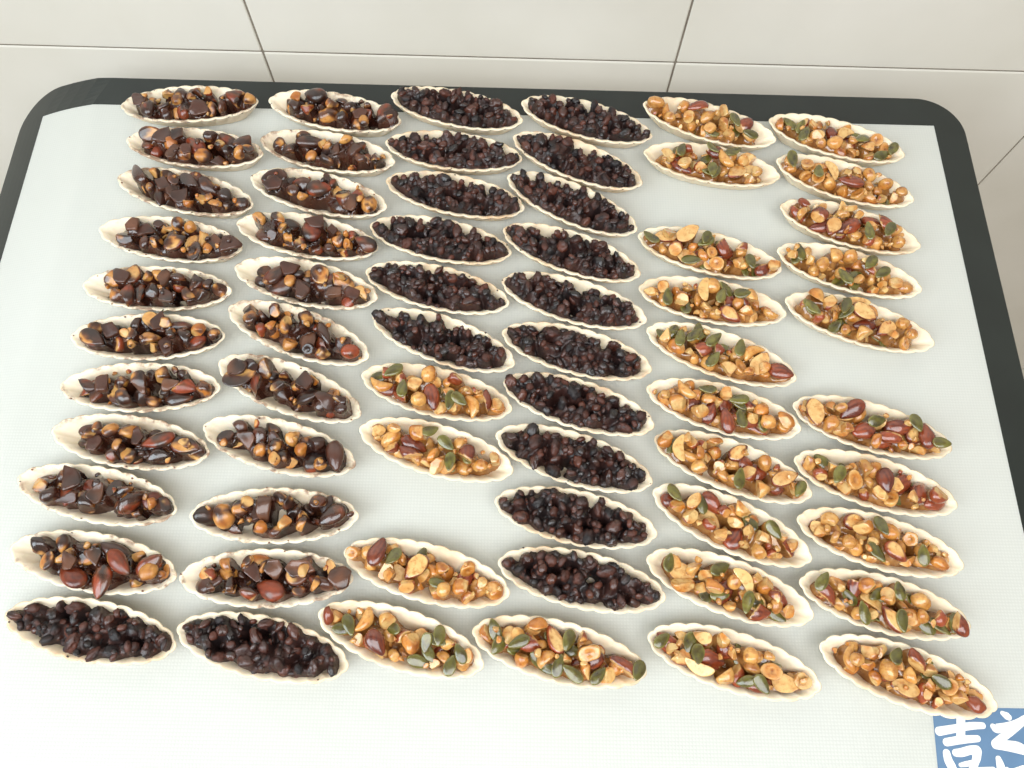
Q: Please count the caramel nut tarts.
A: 25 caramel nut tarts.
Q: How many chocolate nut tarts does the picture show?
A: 20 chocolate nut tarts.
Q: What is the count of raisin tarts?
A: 18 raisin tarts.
